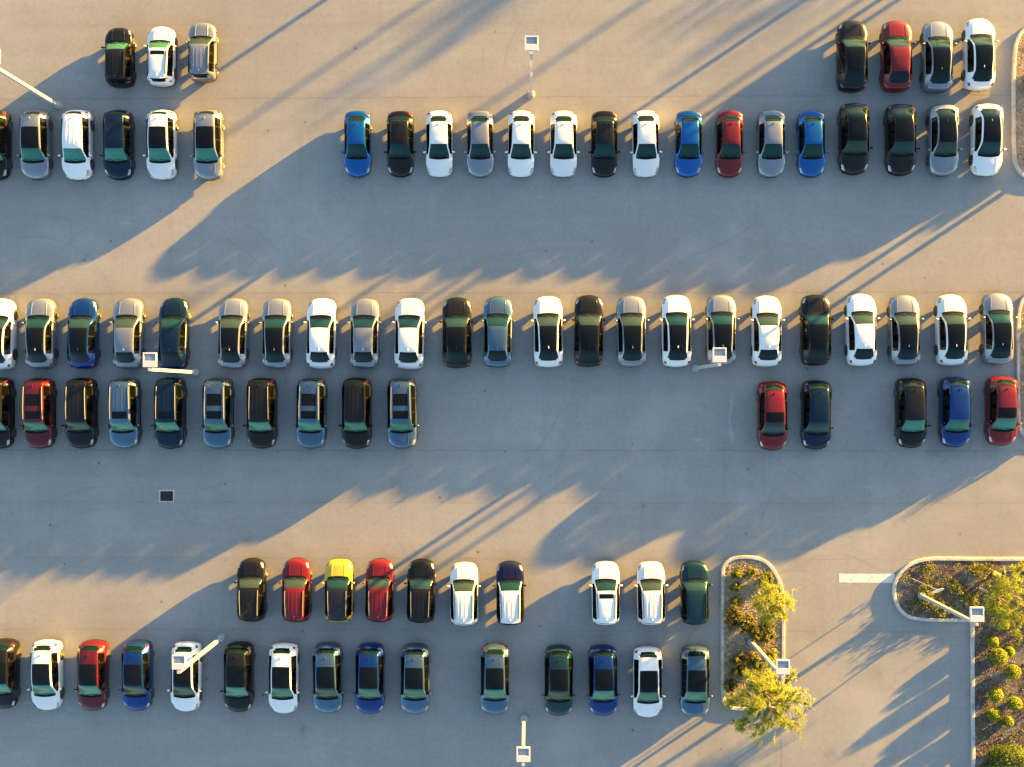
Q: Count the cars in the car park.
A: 92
